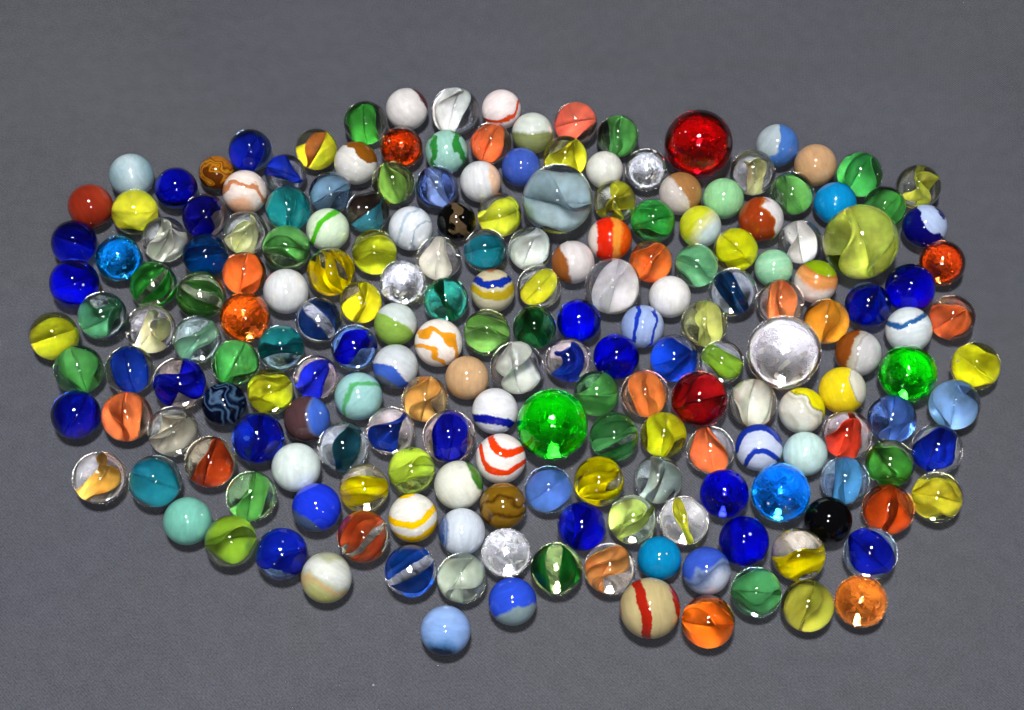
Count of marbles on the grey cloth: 200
